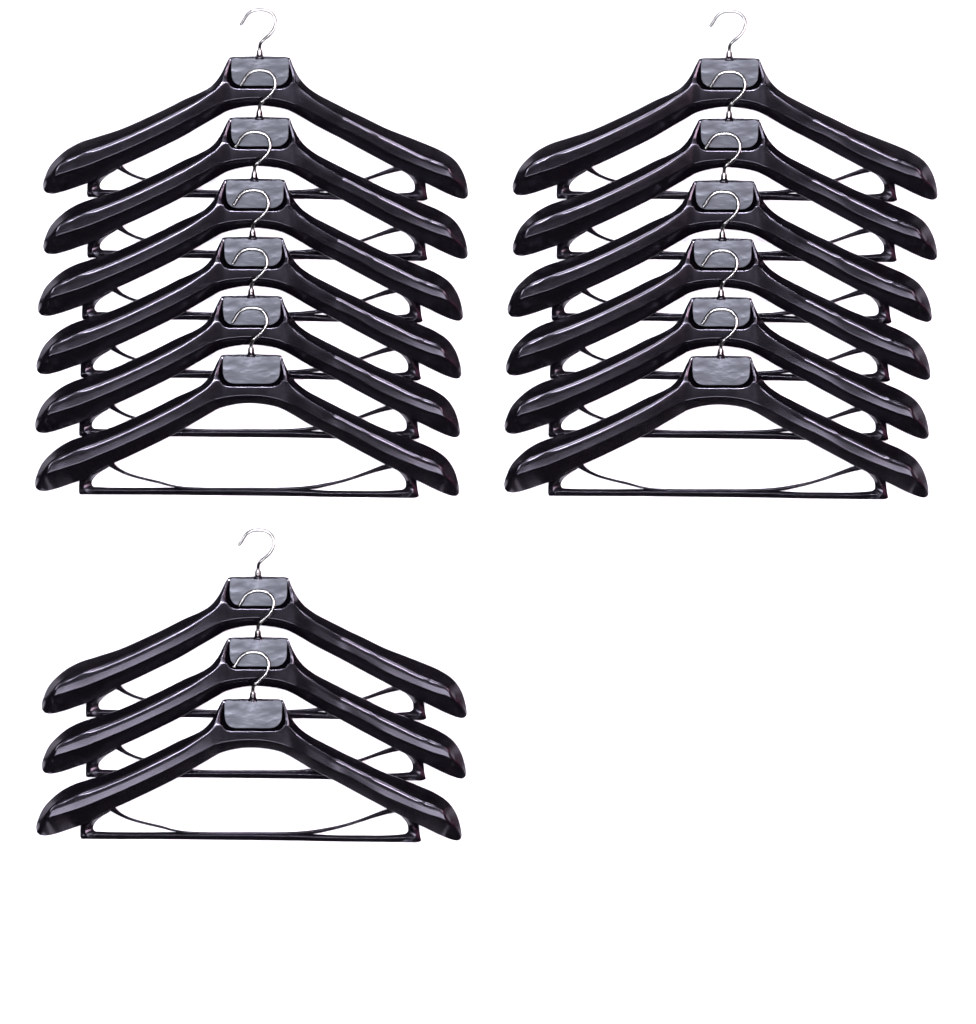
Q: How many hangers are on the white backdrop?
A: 15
